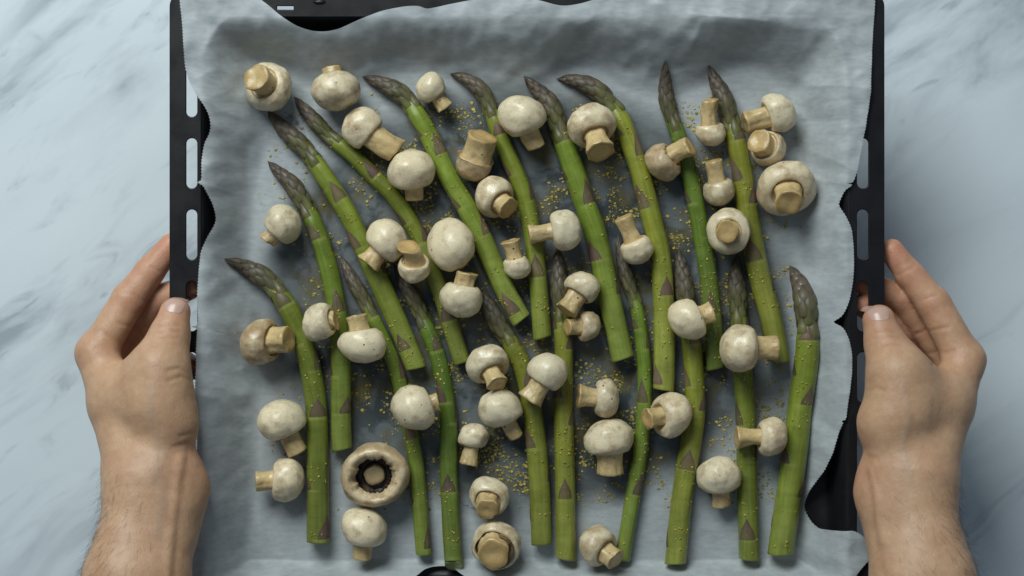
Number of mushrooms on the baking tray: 48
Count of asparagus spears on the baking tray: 18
